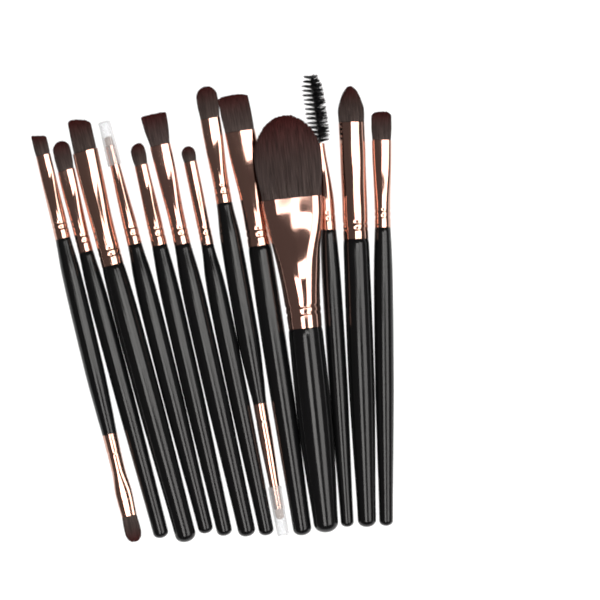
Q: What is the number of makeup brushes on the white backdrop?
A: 13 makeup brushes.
